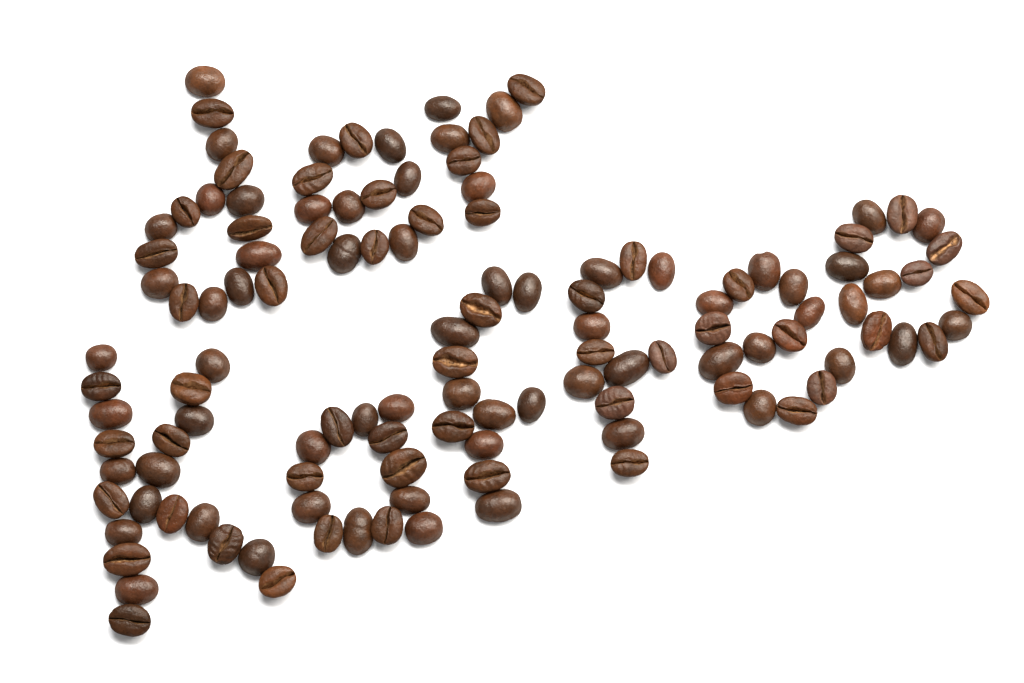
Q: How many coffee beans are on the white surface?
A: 123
